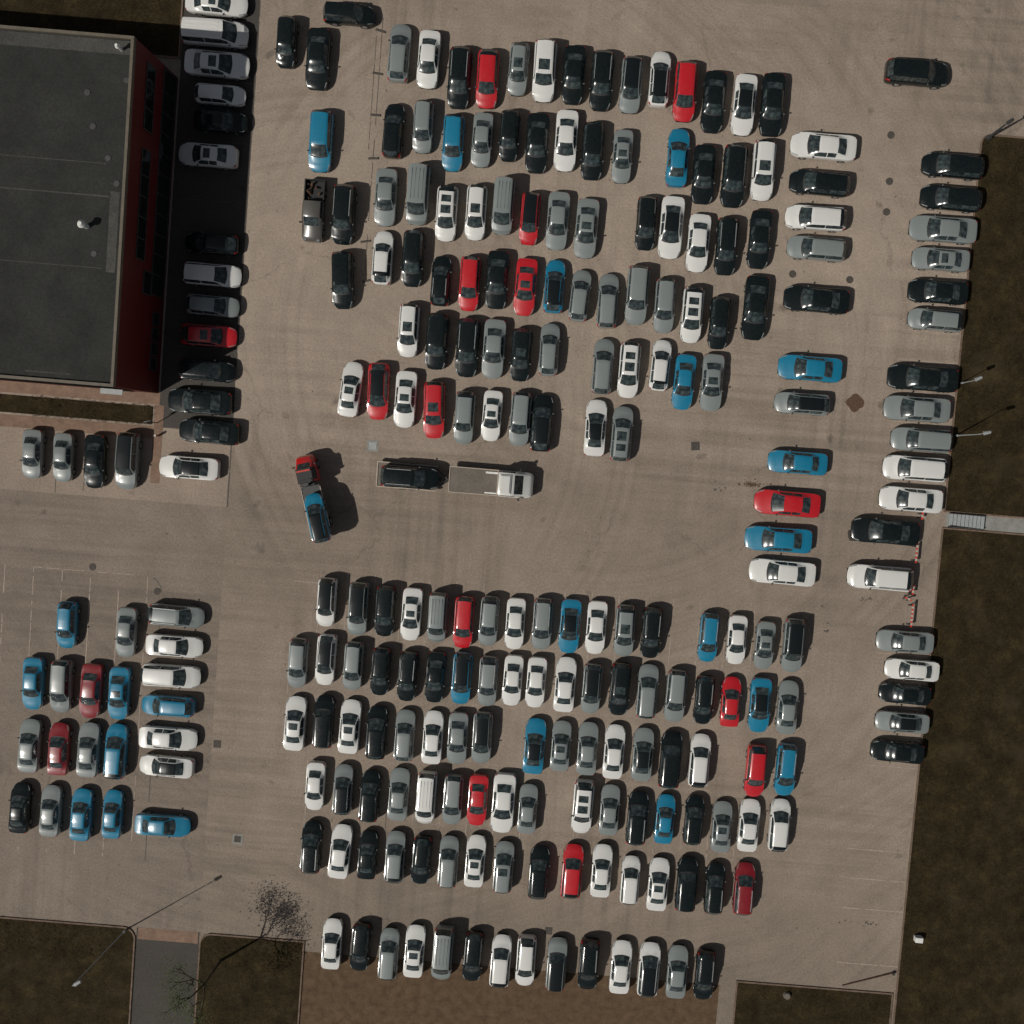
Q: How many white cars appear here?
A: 68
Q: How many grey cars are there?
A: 74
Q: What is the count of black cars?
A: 69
